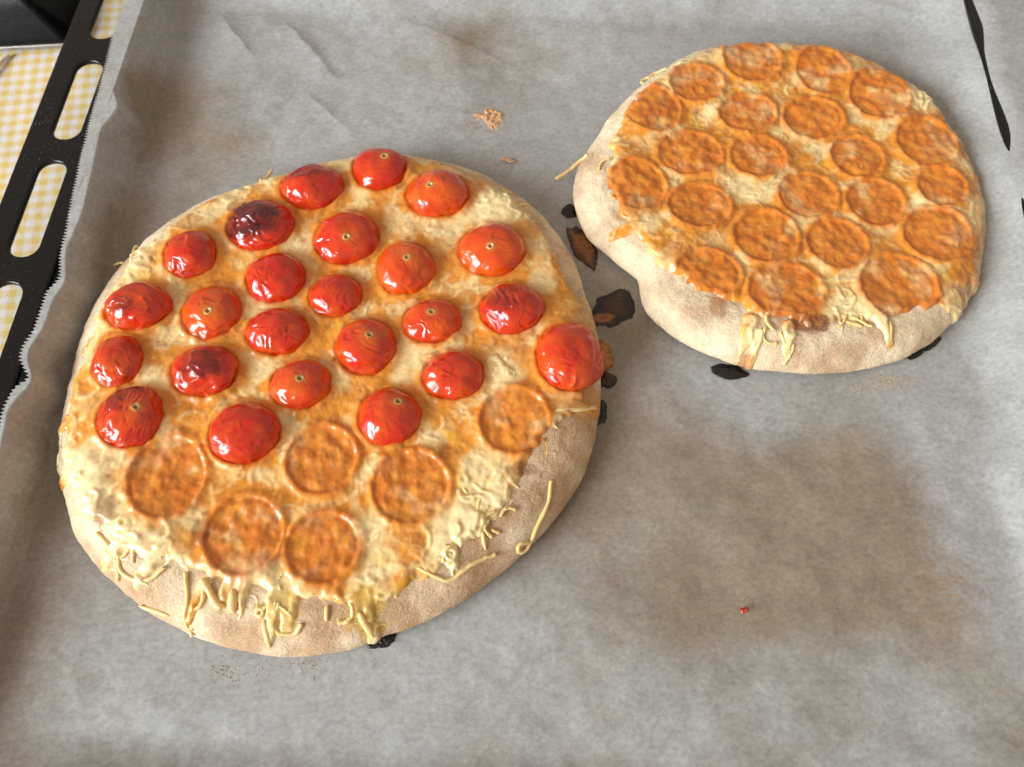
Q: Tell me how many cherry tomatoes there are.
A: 24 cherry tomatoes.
